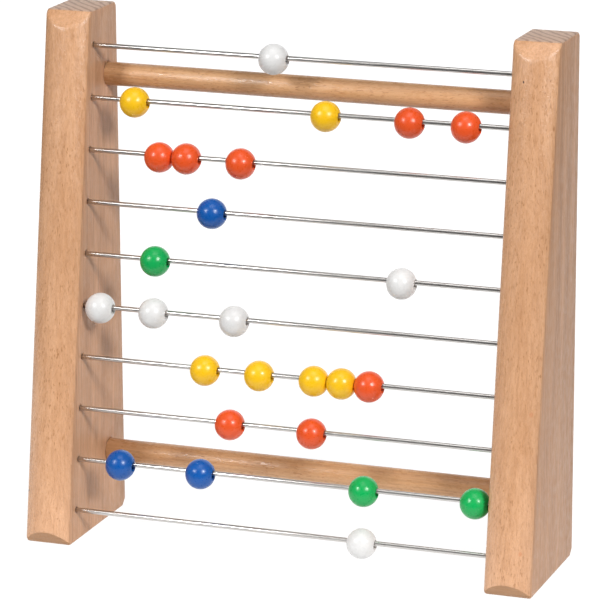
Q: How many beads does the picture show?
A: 26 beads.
